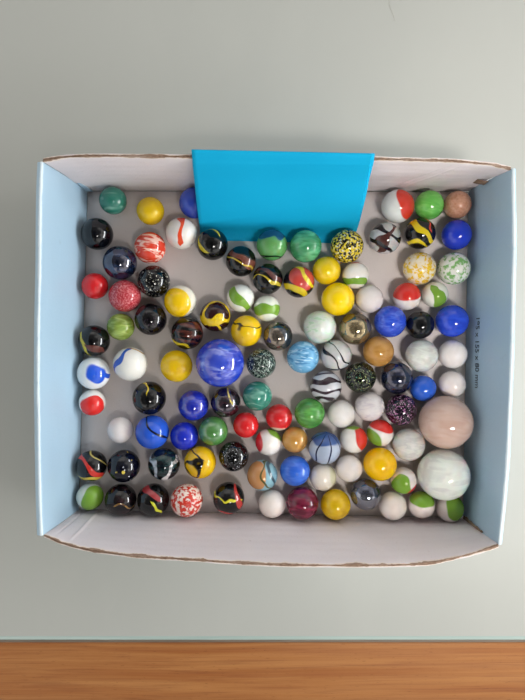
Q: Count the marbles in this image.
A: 107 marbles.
